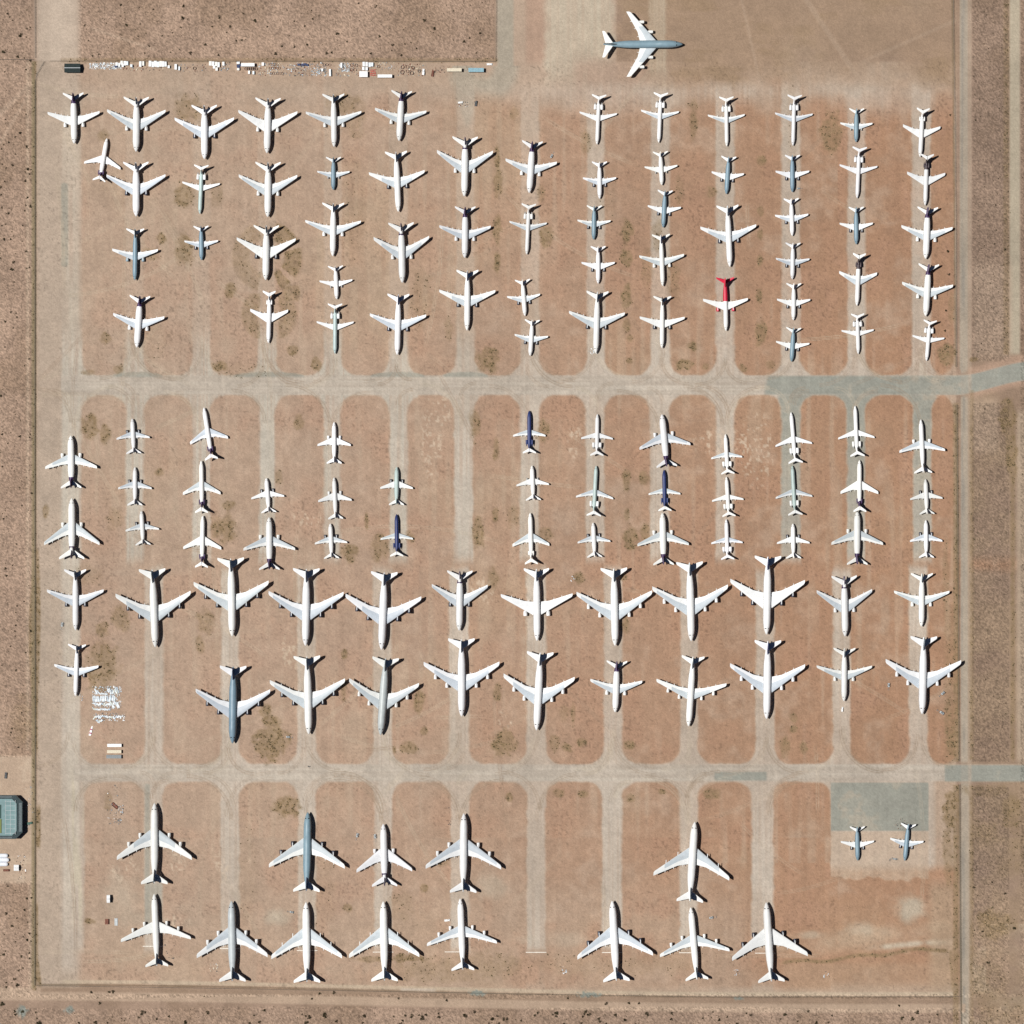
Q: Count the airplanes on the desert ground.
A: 134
